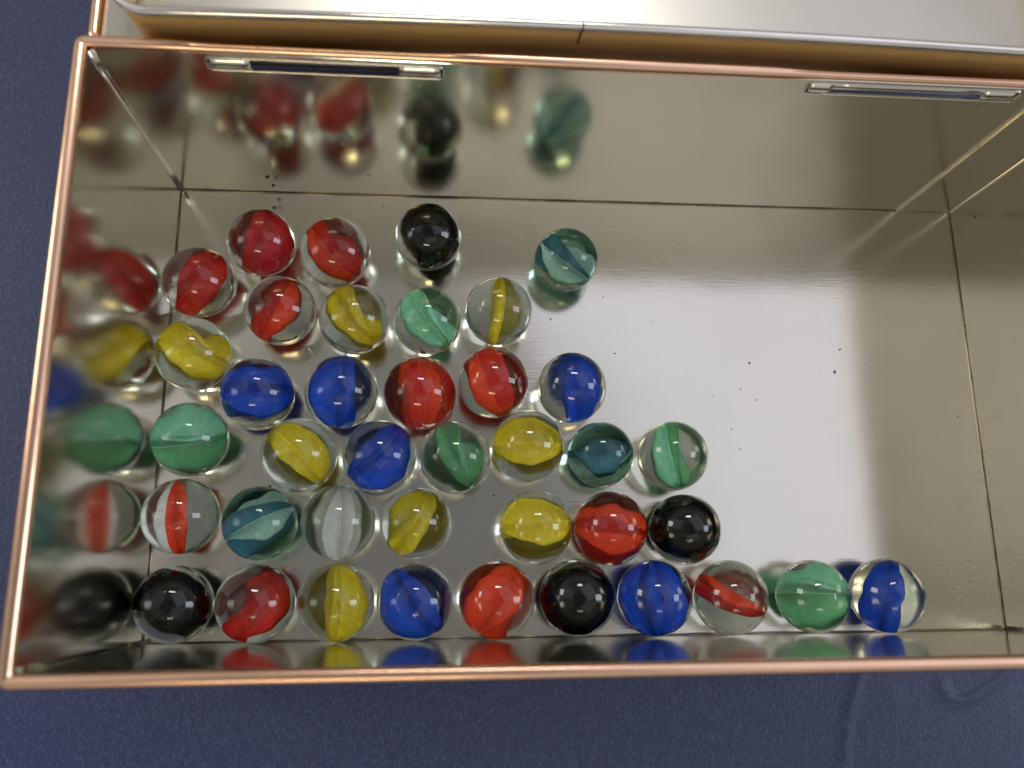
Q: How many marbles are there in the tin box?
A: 39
